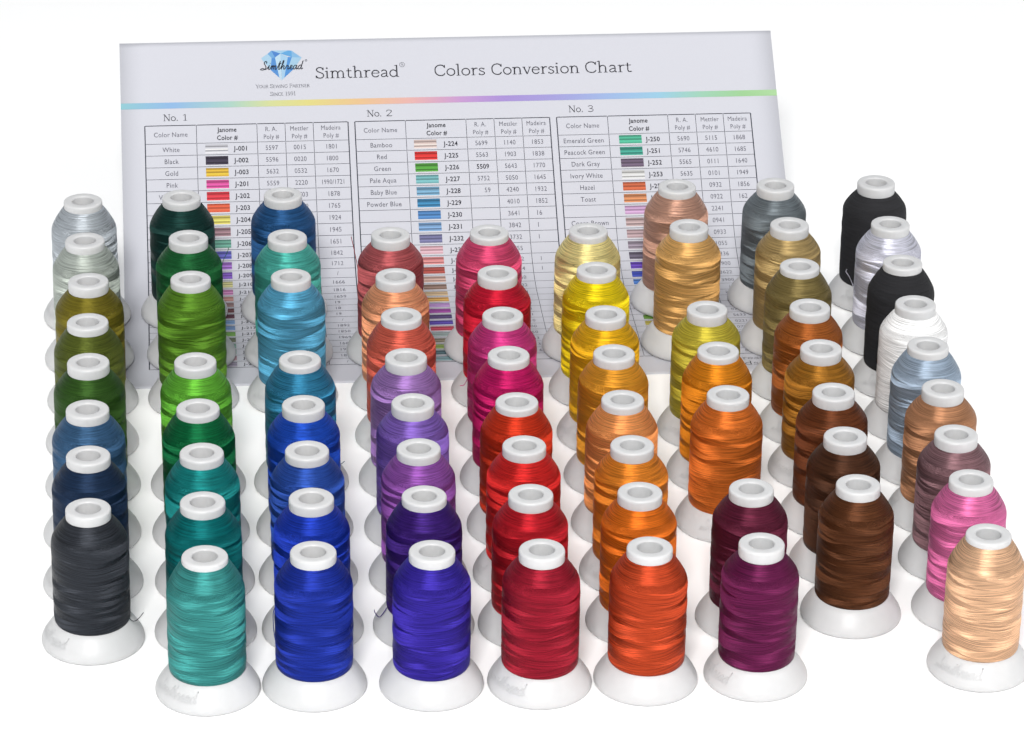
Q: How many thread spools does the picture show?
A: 72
